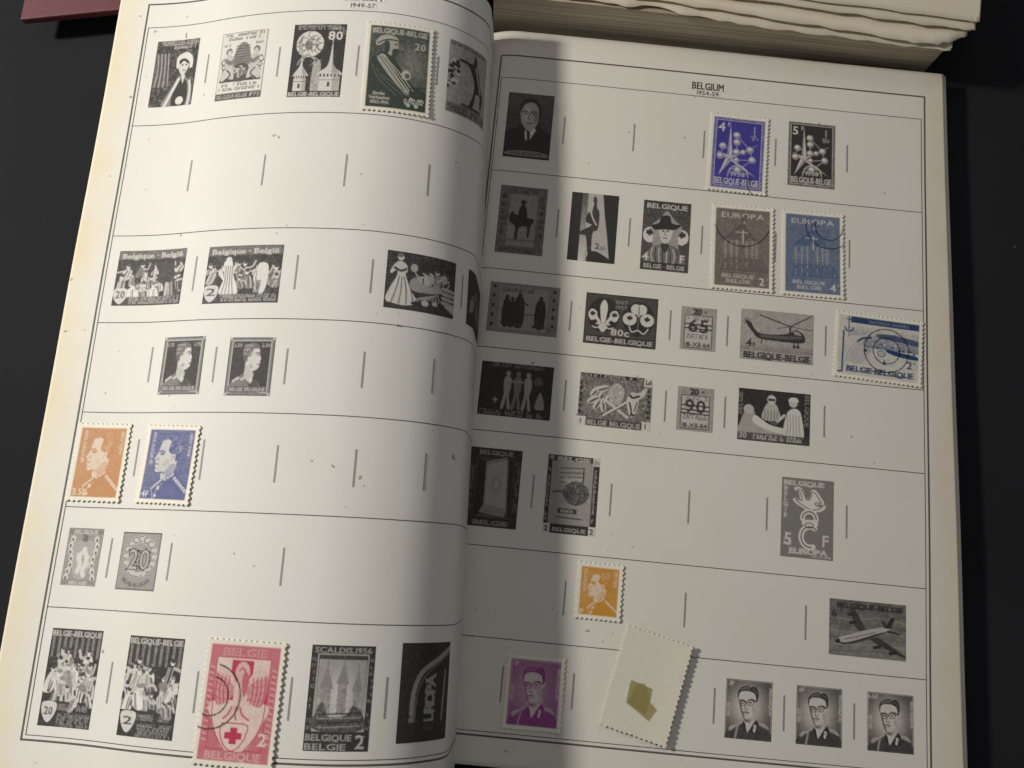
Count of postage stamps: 11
